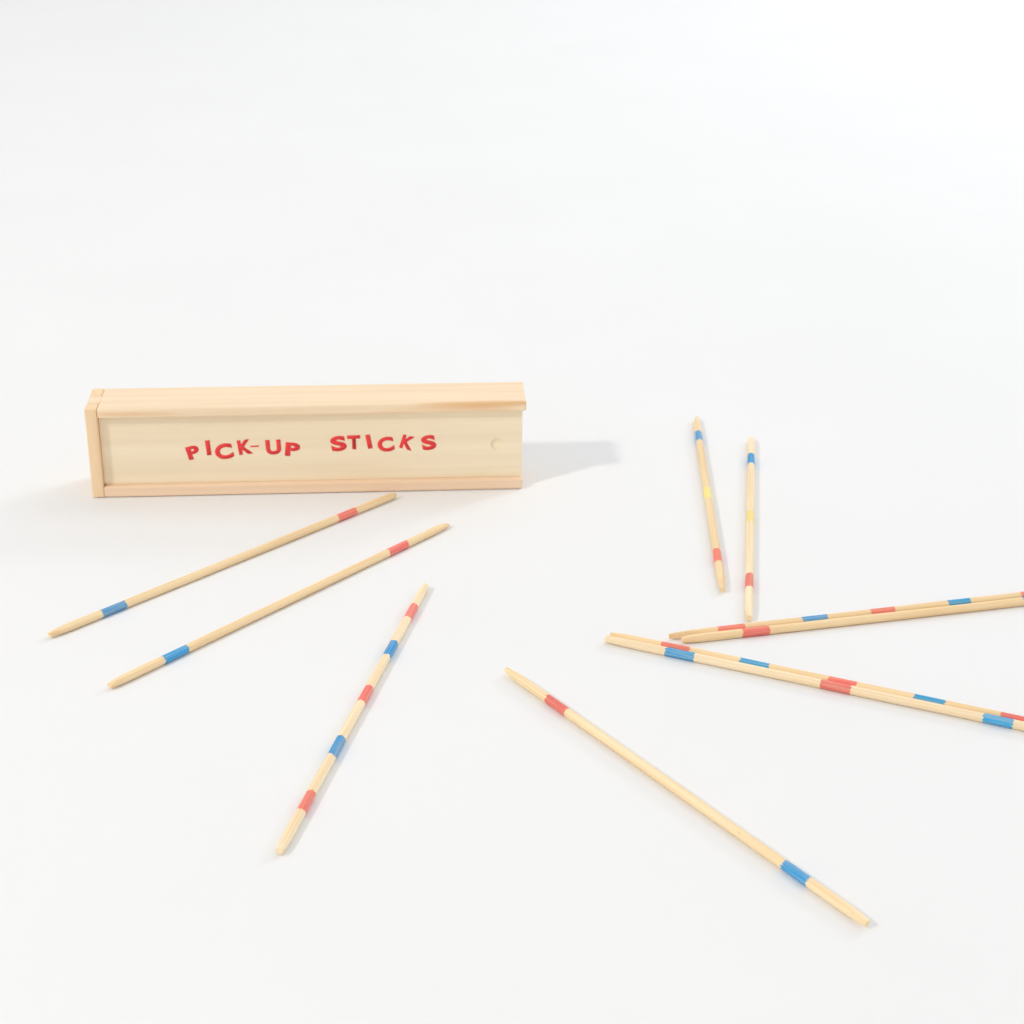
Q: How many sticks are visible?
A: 10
